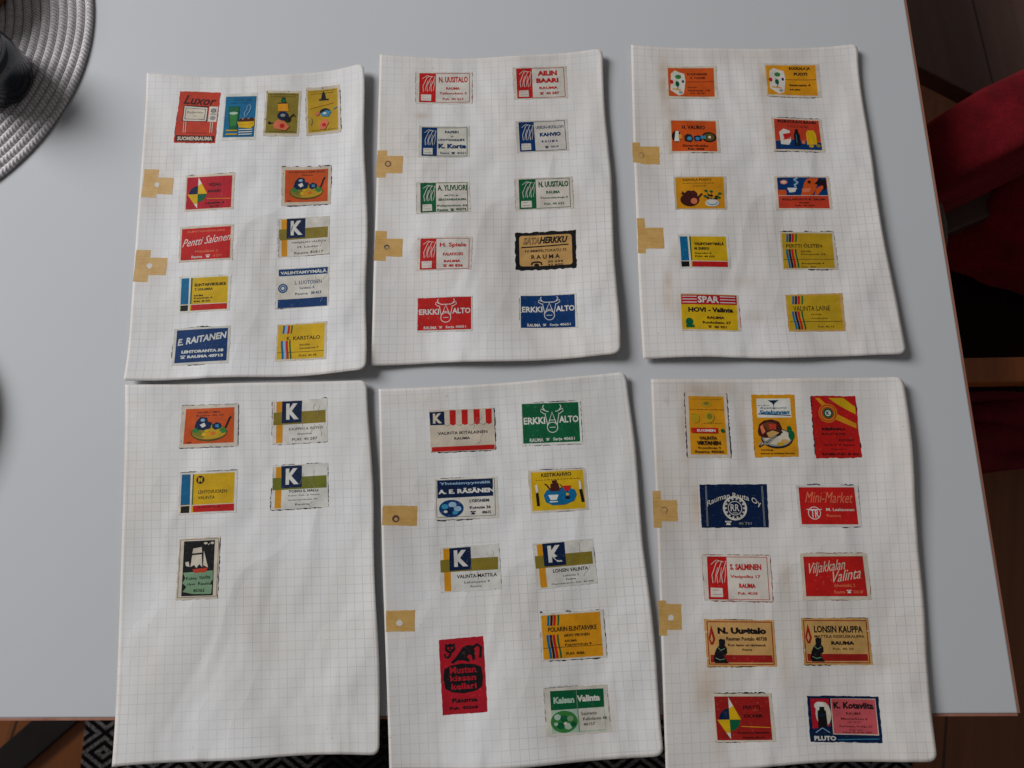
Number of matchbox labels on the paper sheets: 57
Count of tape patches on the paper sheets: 10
